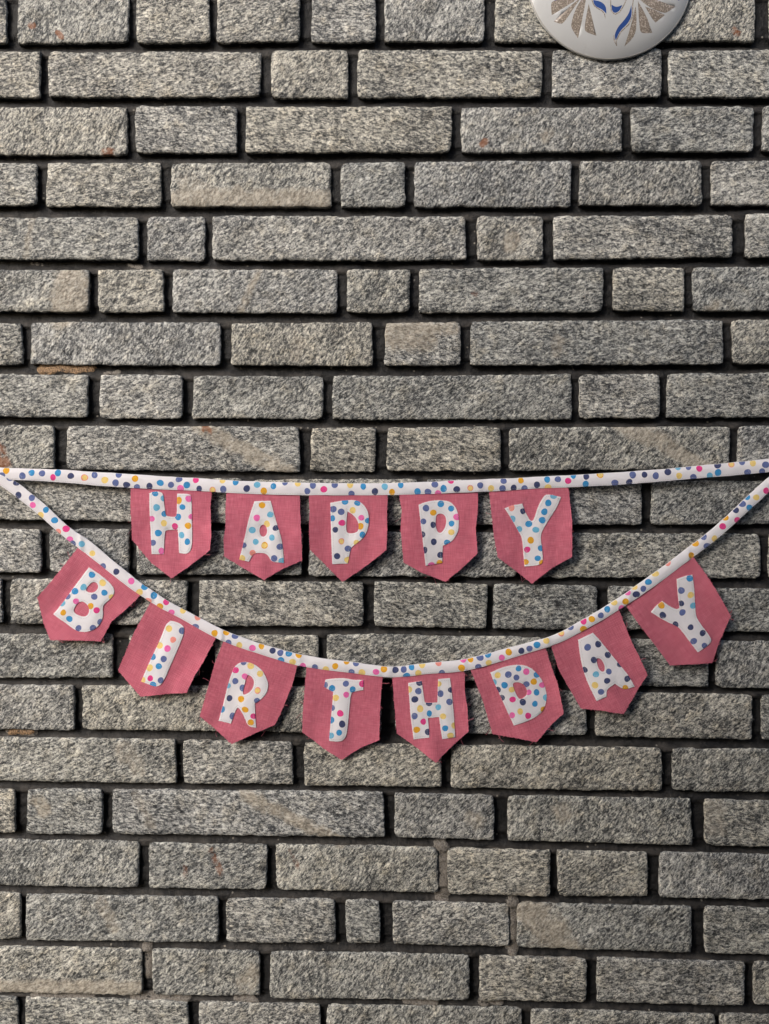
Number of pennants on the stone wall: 13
